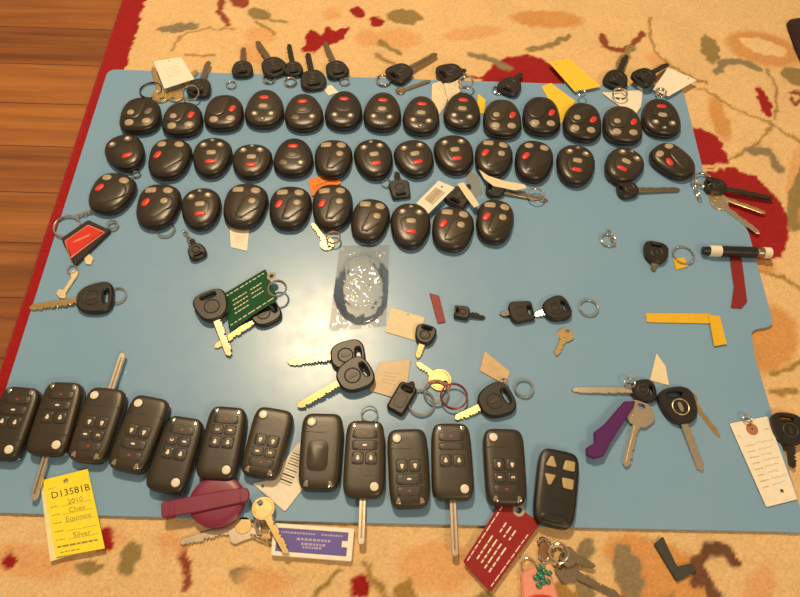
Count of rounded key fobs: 38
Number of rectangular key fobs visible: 13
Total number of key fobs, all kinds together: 51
